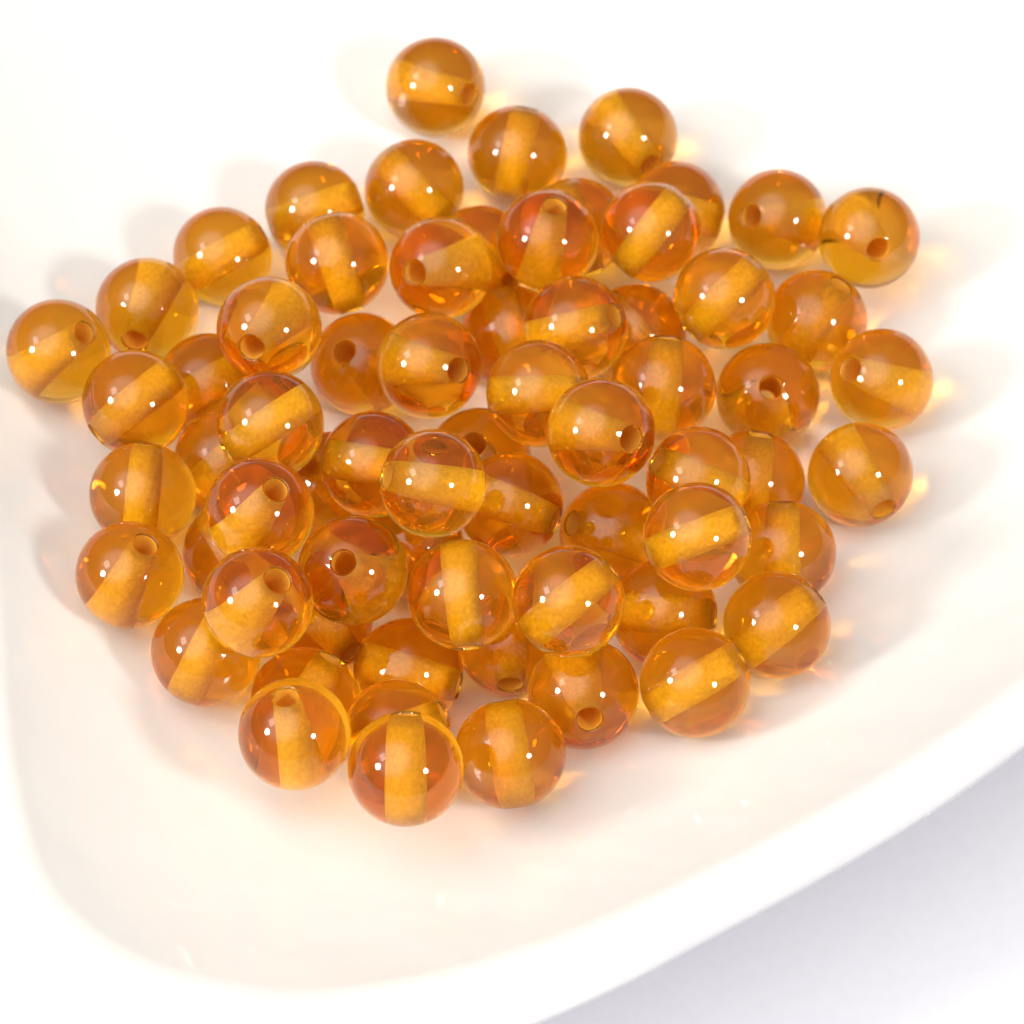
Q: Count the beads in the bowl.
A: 67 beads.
